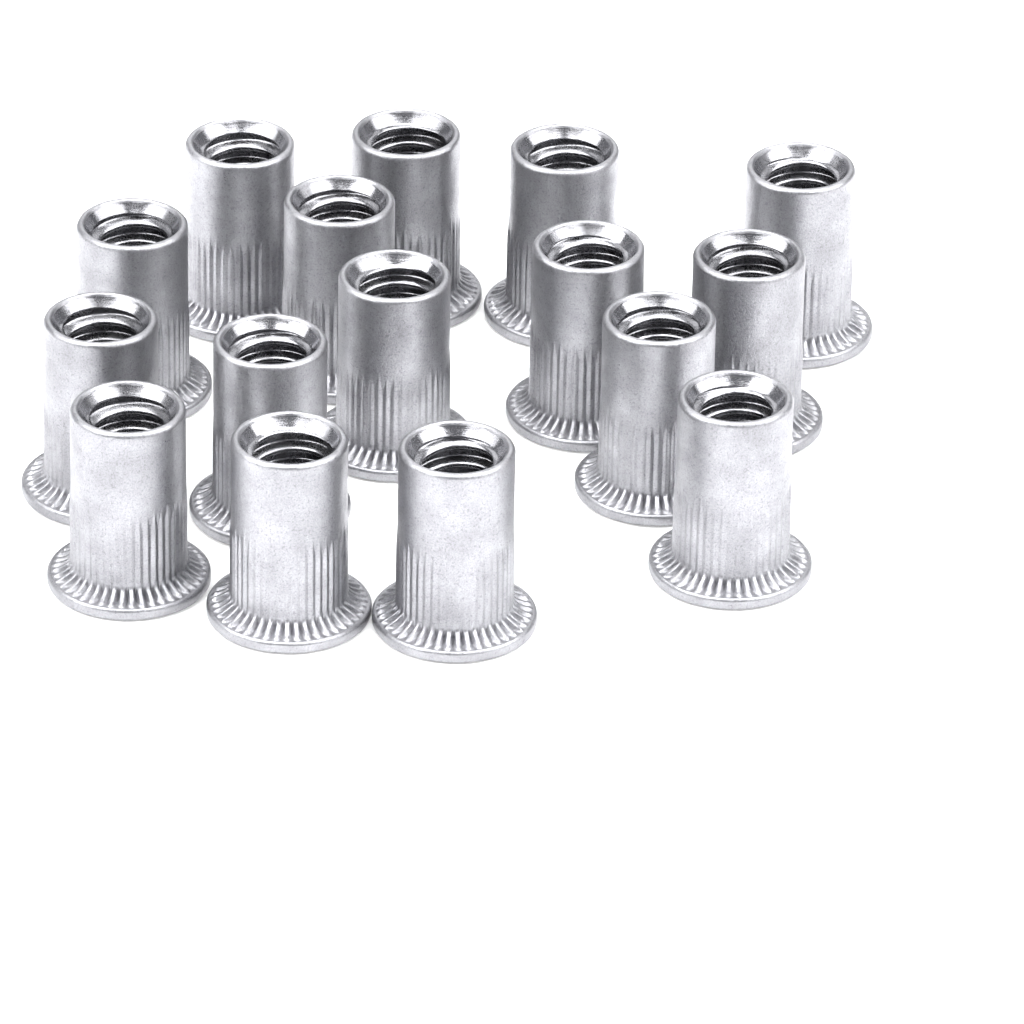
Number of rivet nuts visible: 16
